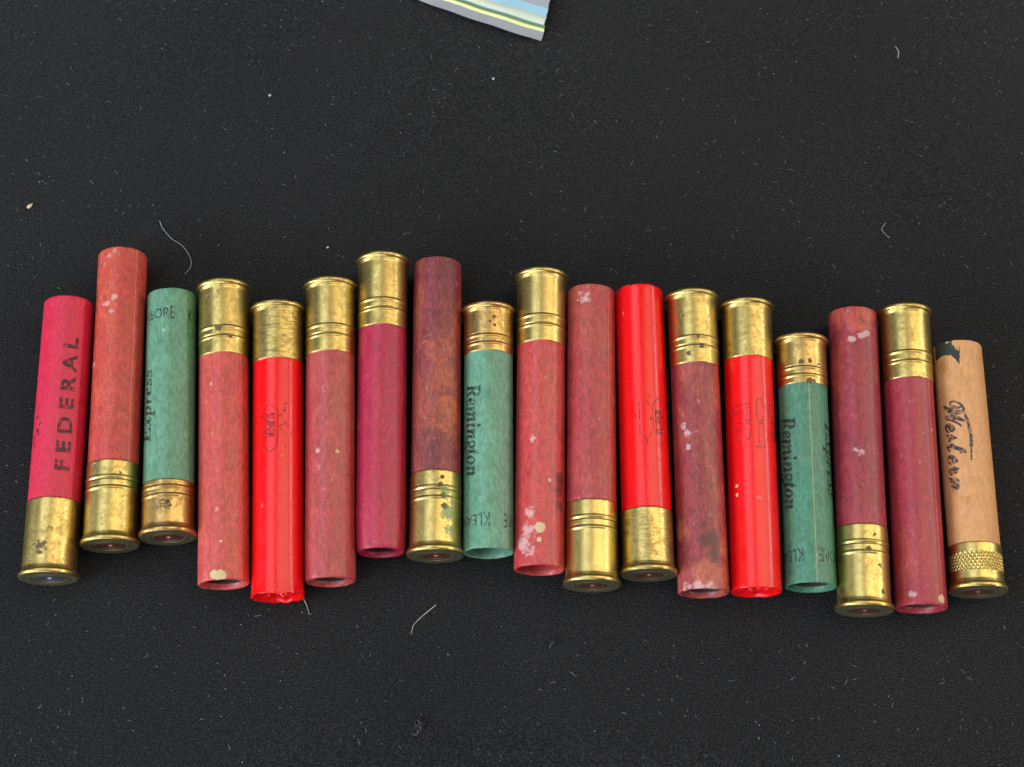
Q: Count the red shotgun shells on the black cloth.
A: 14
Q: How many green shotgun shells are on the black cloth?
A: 3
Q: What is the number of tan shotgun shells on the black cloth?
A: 1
